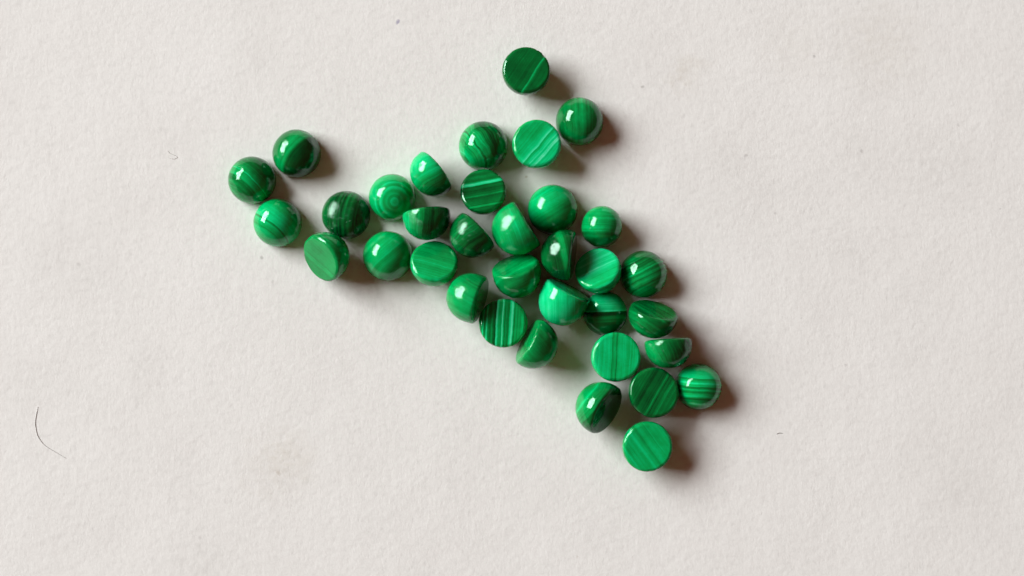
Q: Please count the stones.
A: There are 35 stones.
